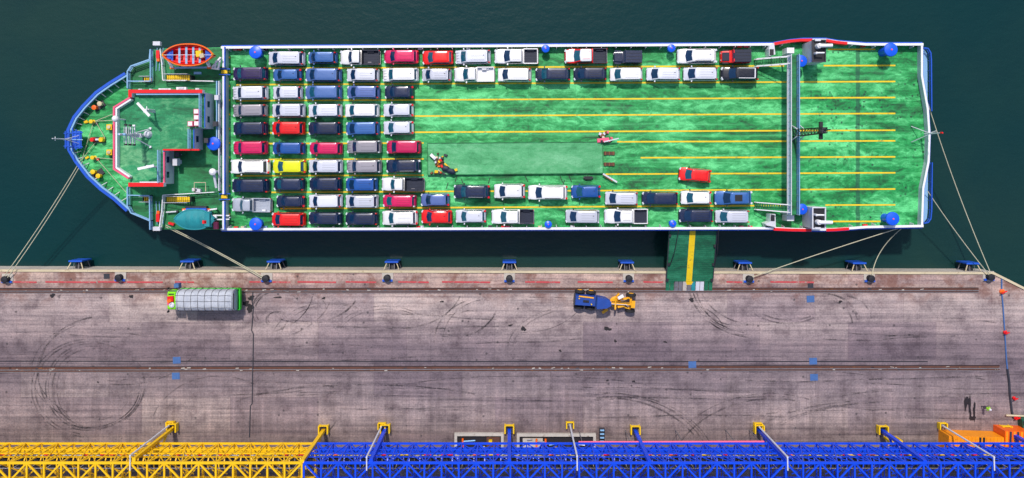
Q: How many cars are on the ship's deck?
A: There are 73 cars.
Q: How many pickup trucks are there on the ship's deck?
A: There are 8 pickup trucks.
